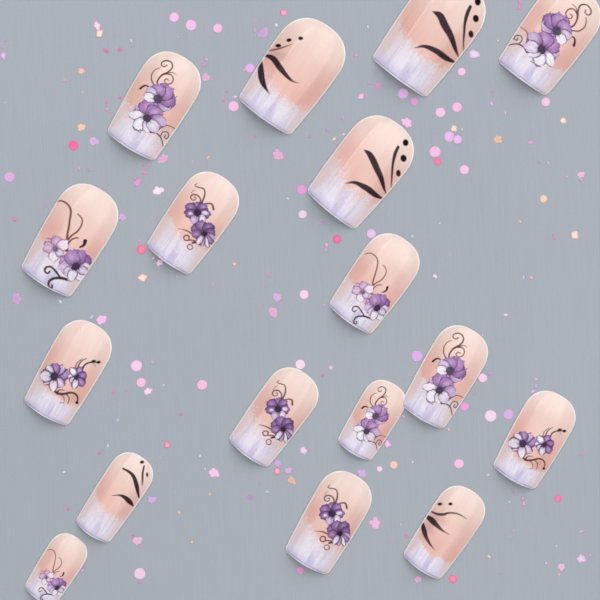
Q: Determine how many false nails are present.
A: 17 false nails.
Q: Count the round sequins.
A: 41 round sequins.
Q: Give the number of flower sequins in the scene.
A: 46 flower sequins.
